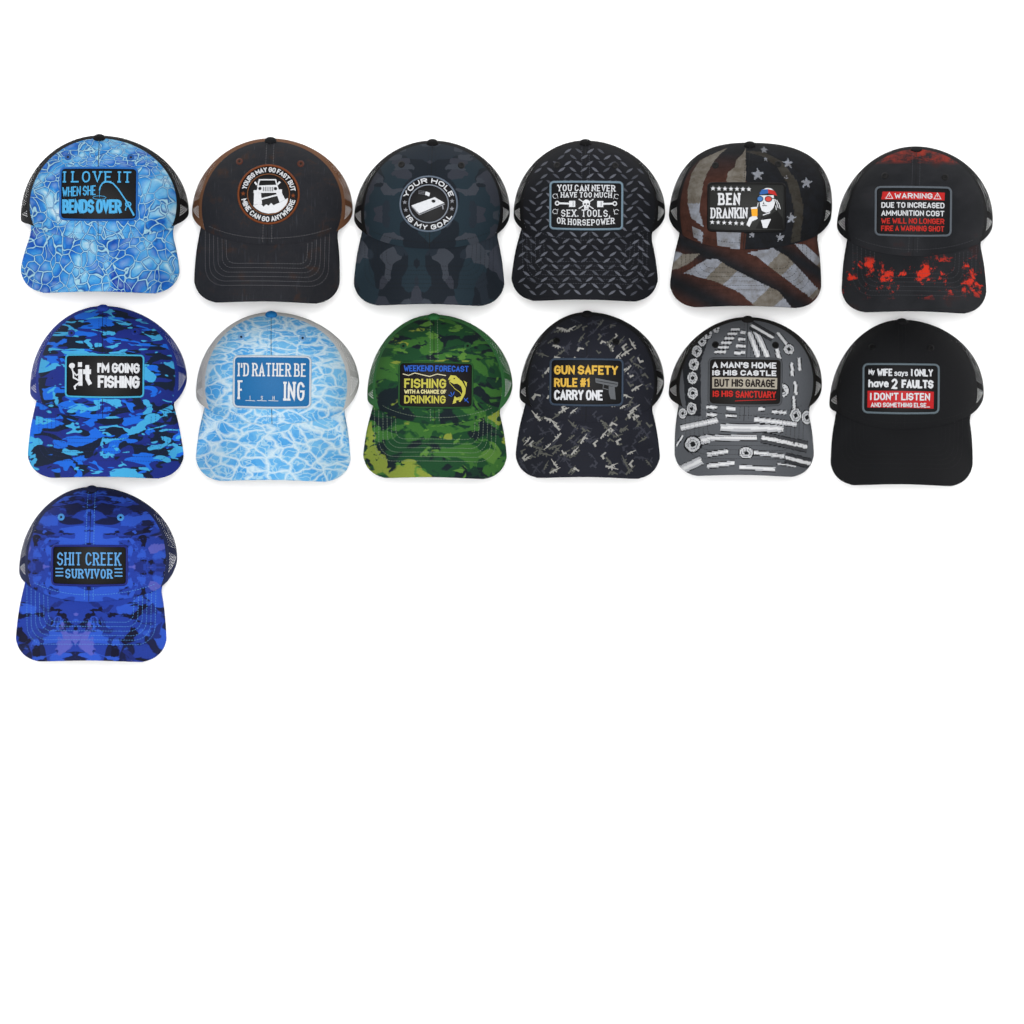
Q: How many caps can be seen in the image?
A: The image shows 13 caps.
